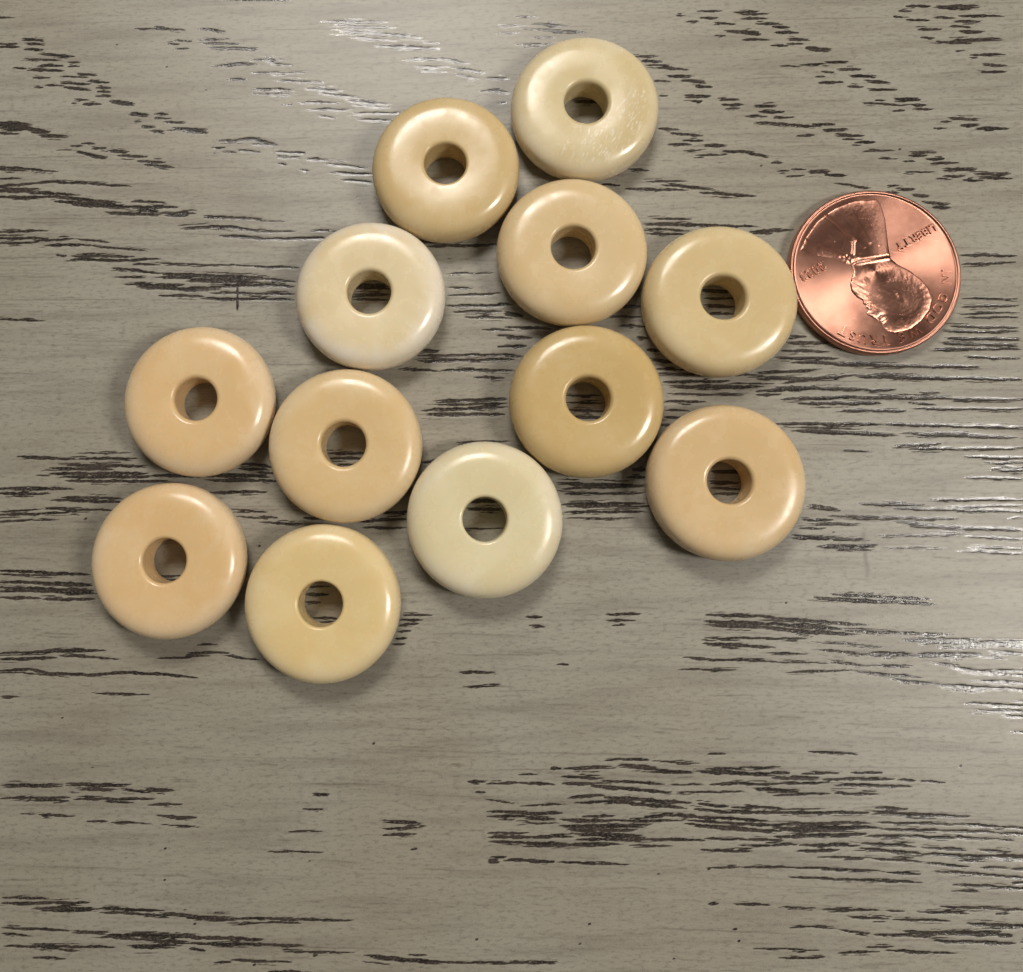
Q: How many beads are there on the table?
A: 12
